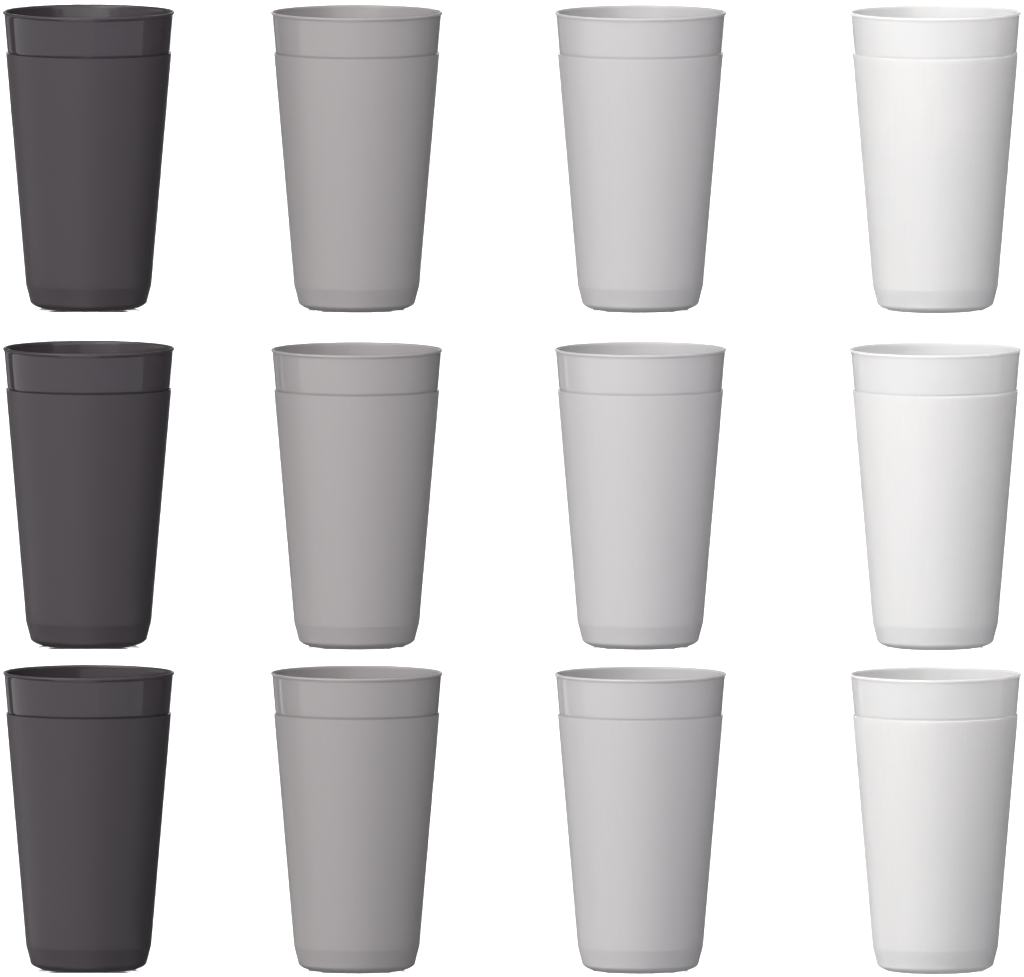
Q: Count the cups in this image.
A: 12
